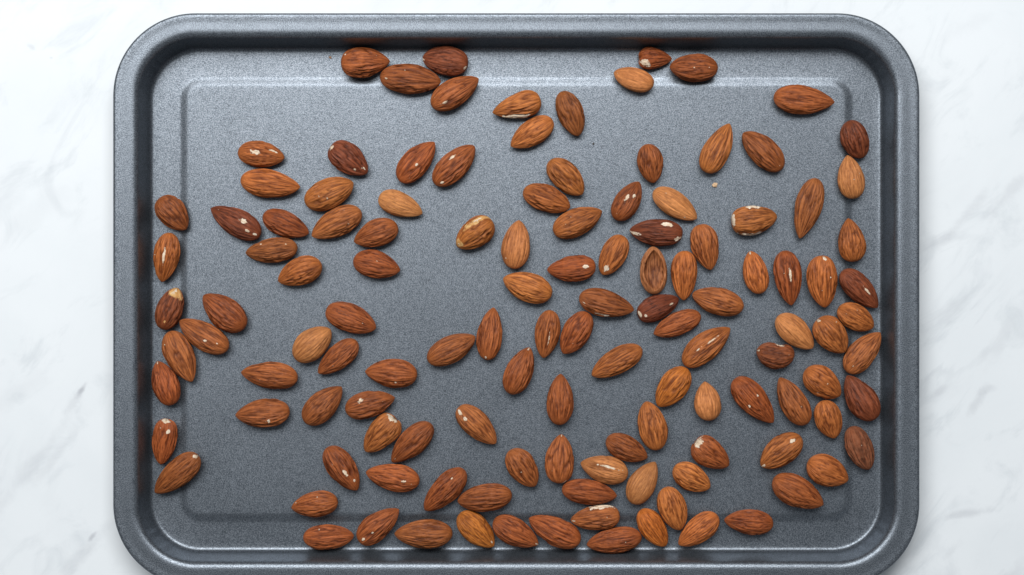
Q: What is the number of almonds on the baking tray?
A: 125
